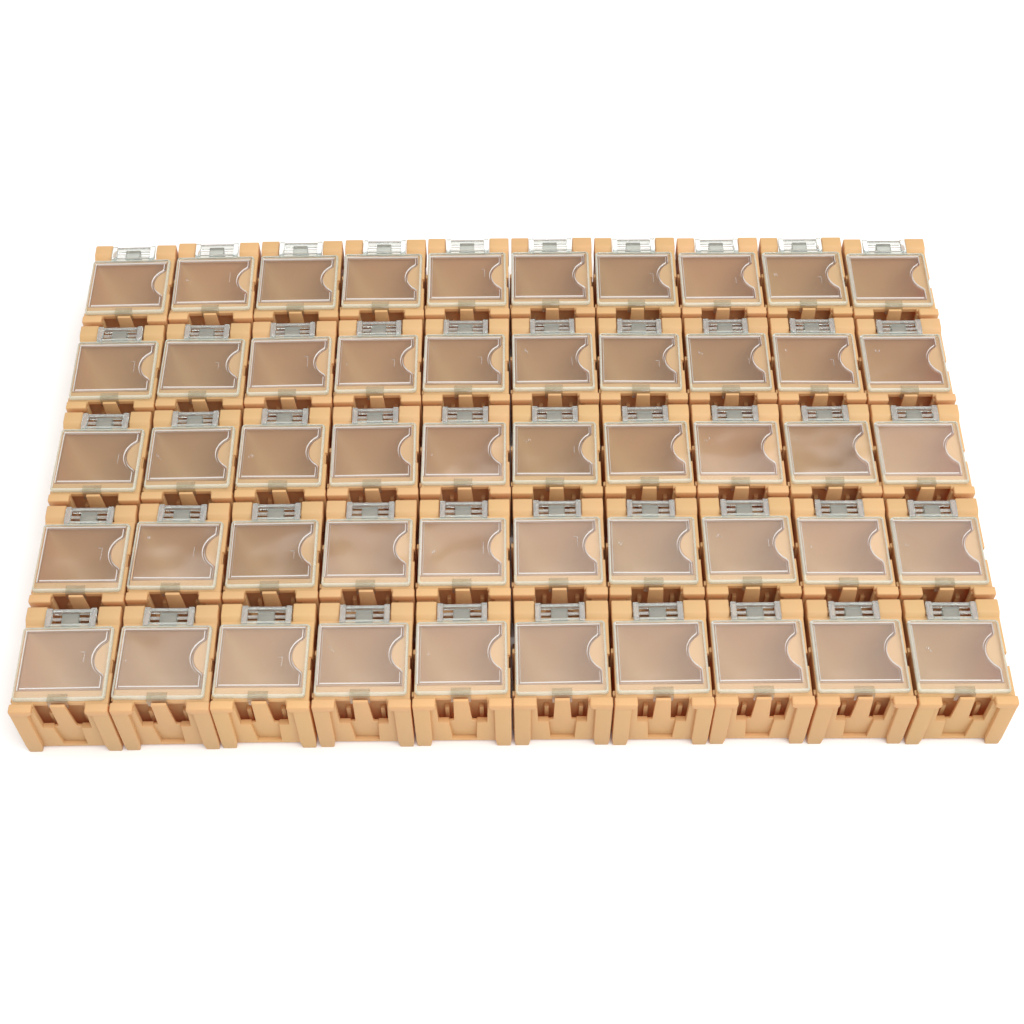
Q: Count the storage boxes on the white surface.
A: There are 50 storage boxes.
